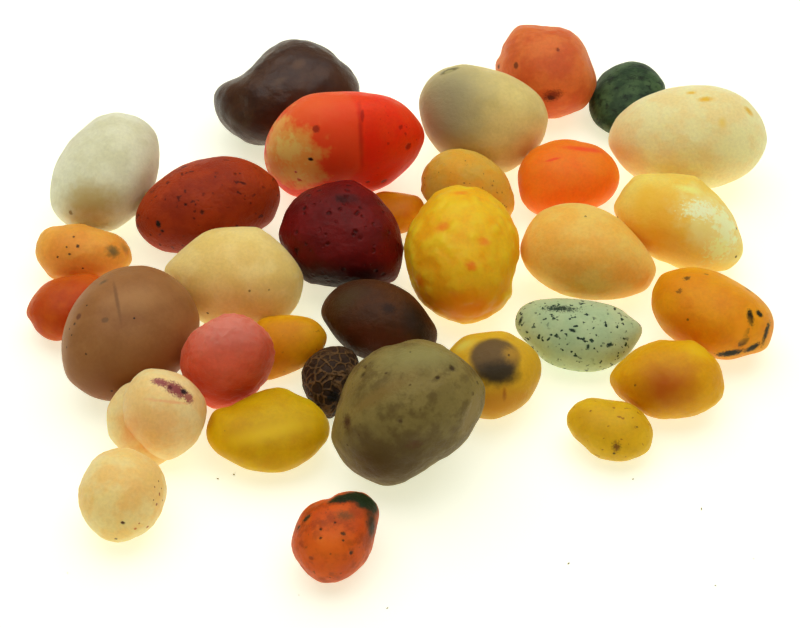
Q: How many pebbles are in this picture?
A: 33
